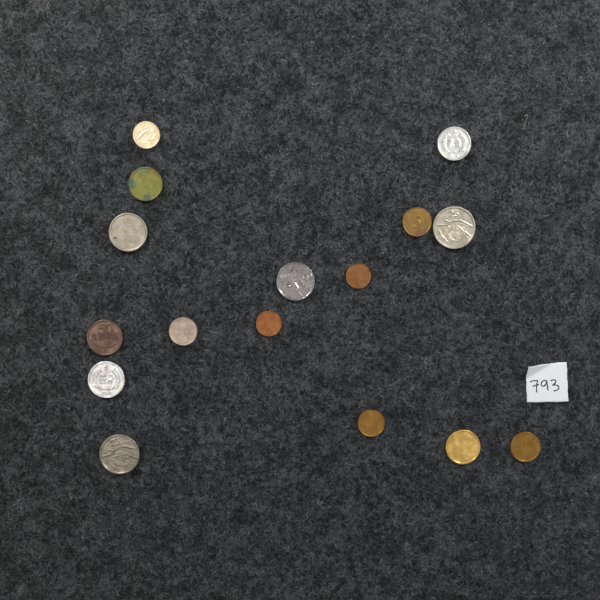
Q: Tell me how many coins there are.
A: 16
